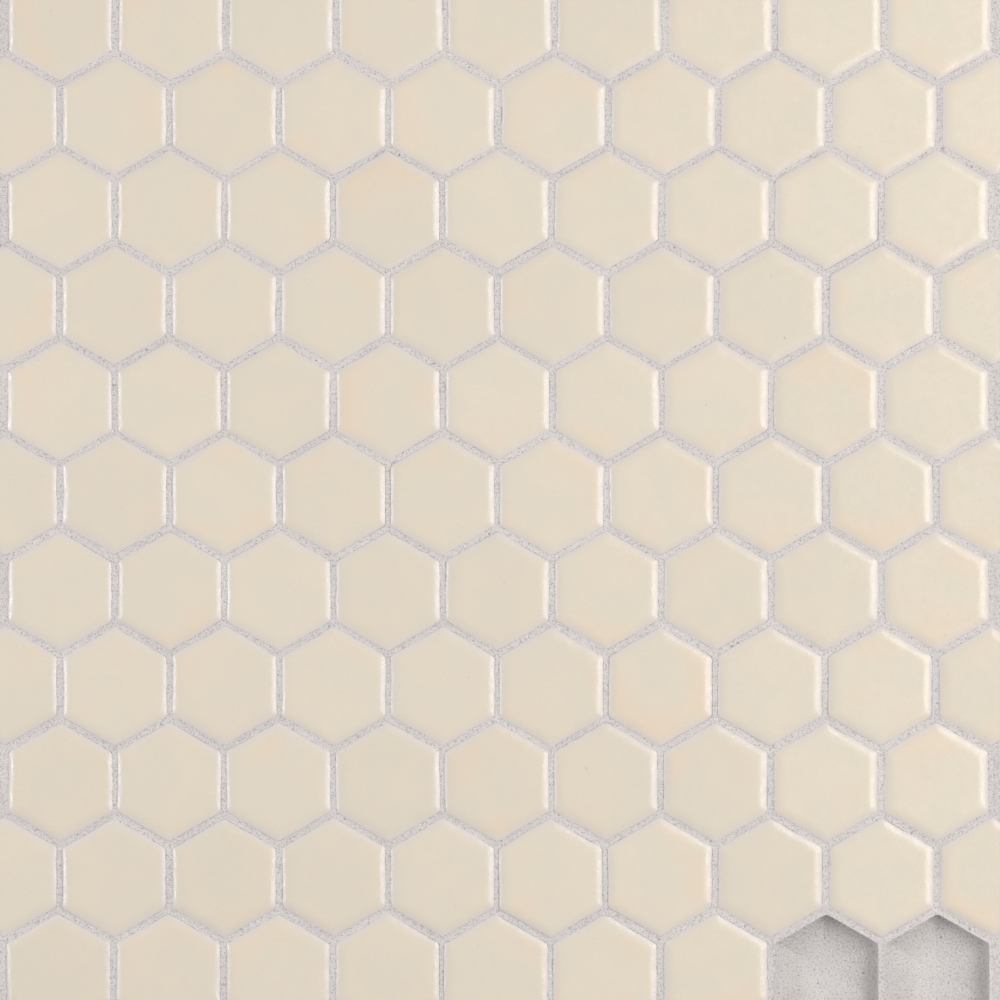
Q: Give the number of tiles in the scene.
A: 102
